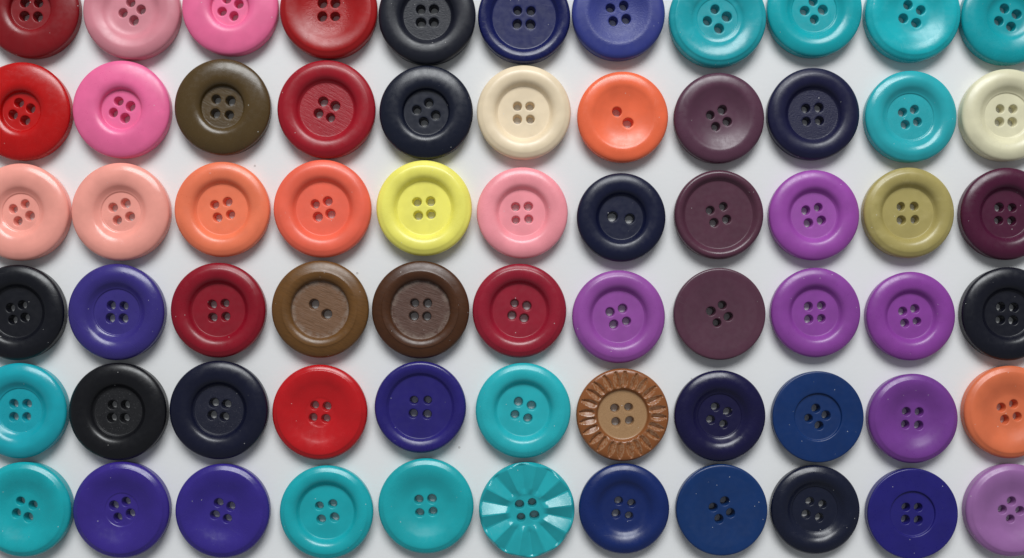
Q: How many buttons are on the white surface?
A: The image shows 66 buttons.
